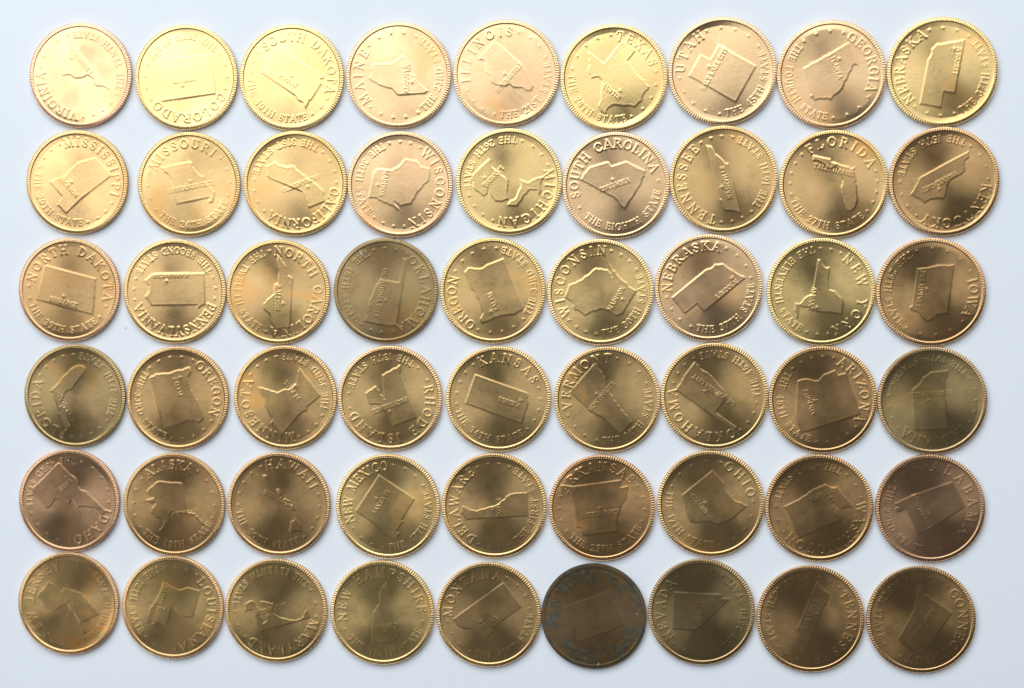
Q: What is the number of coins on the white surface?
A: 54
